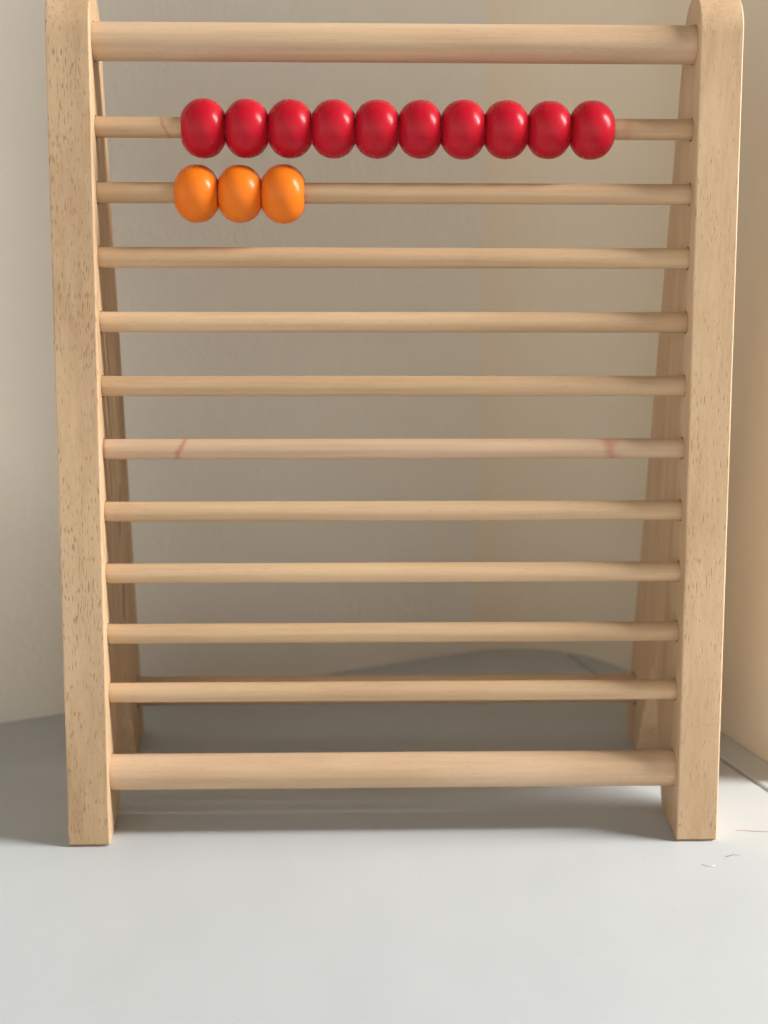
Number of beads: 13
